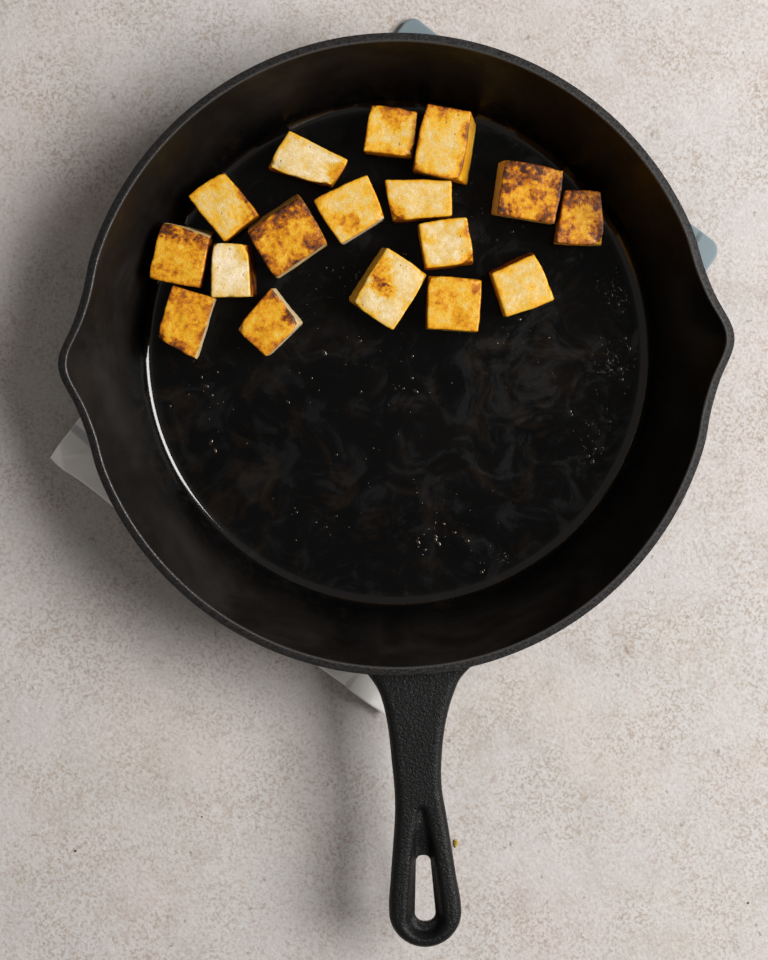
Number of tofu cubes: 17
